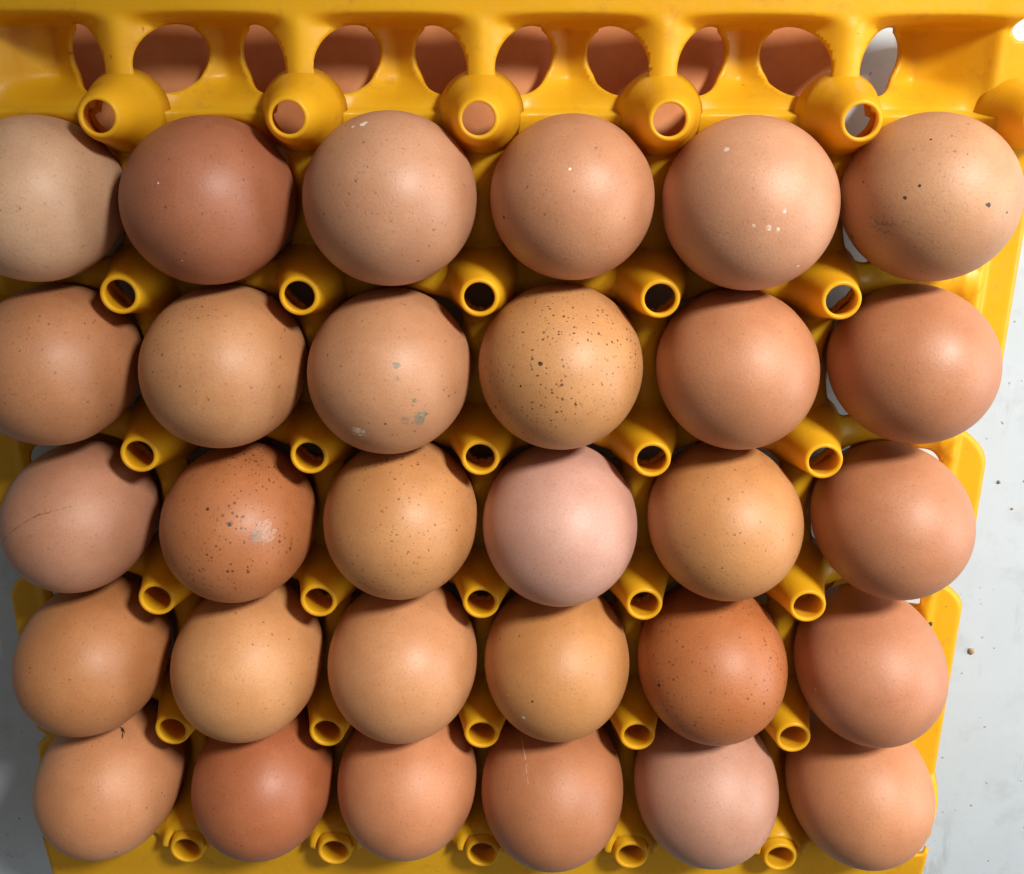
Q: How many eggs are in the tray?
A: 30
